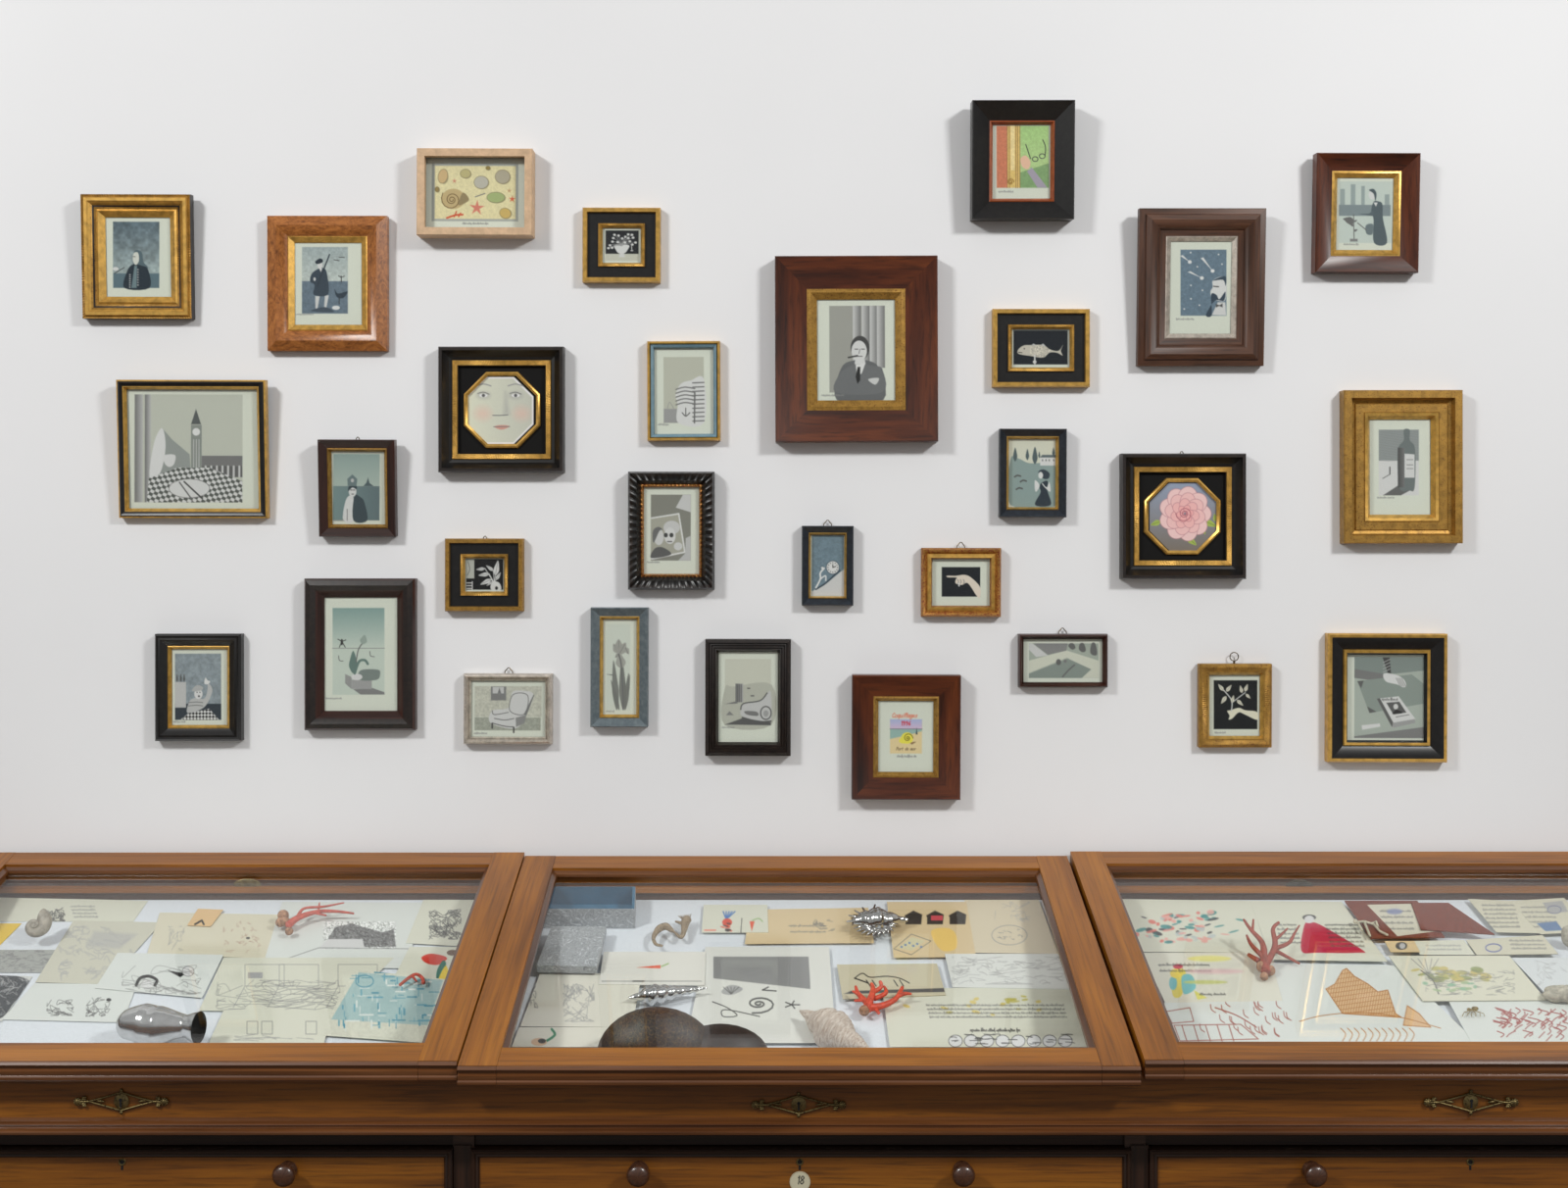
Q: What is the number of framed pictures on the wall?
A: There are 29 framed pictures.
